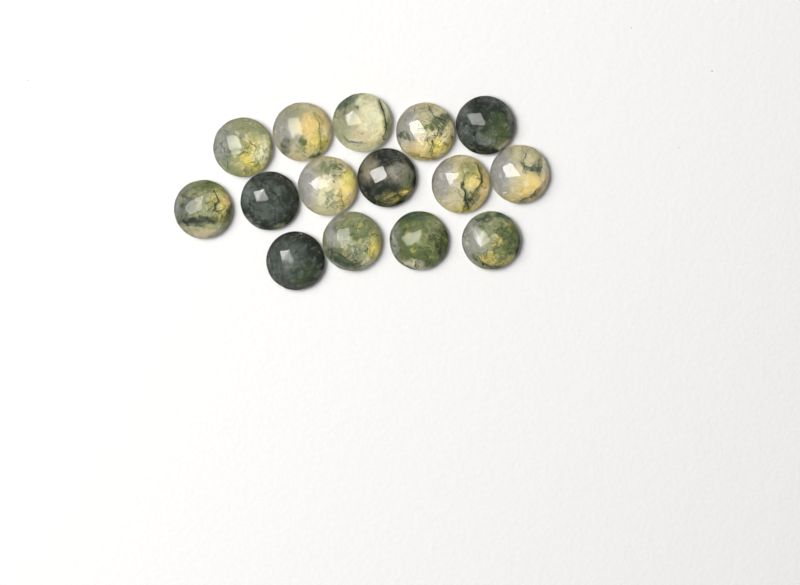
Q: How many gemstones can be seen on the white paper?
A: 15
